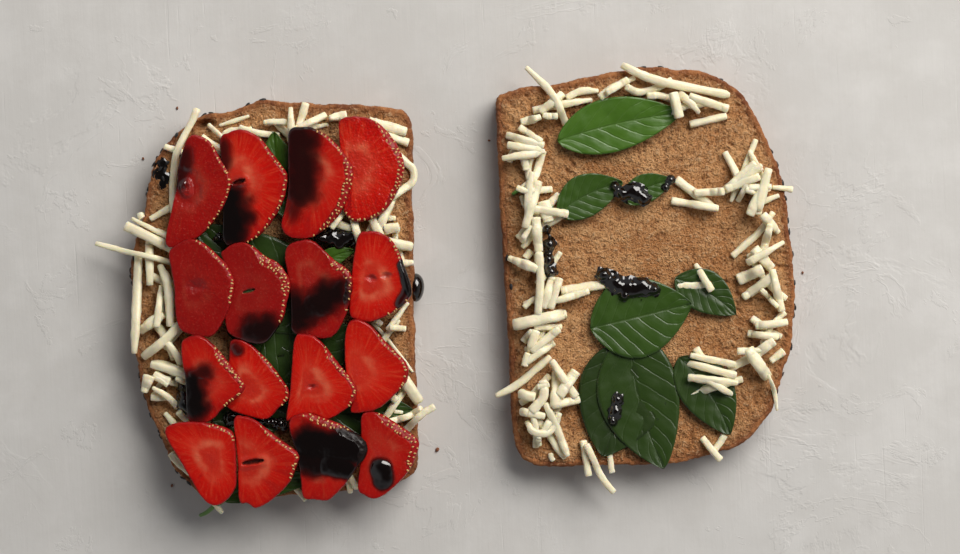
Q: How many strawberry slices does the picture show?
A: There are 16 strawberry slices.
